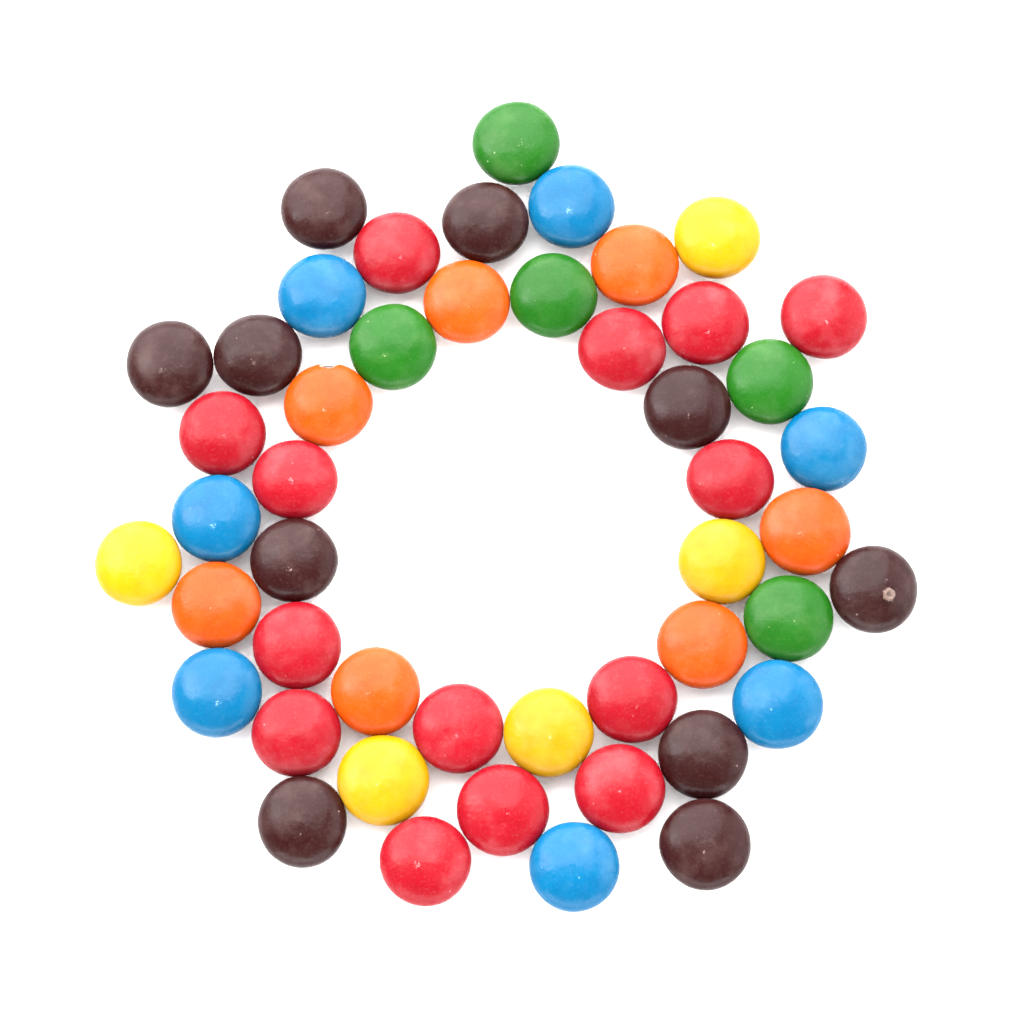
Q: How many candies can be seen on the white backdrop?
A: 48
